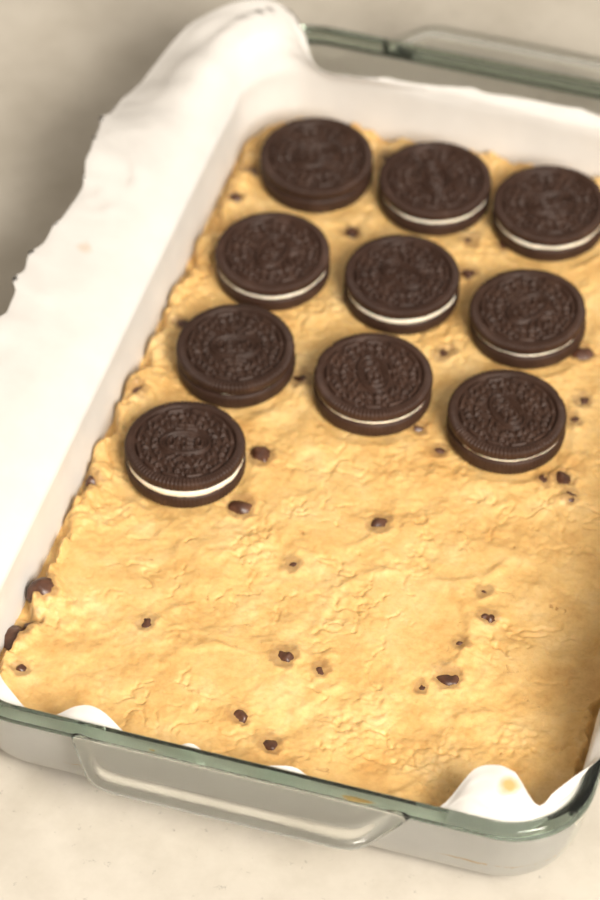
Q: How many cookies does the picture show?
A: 10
